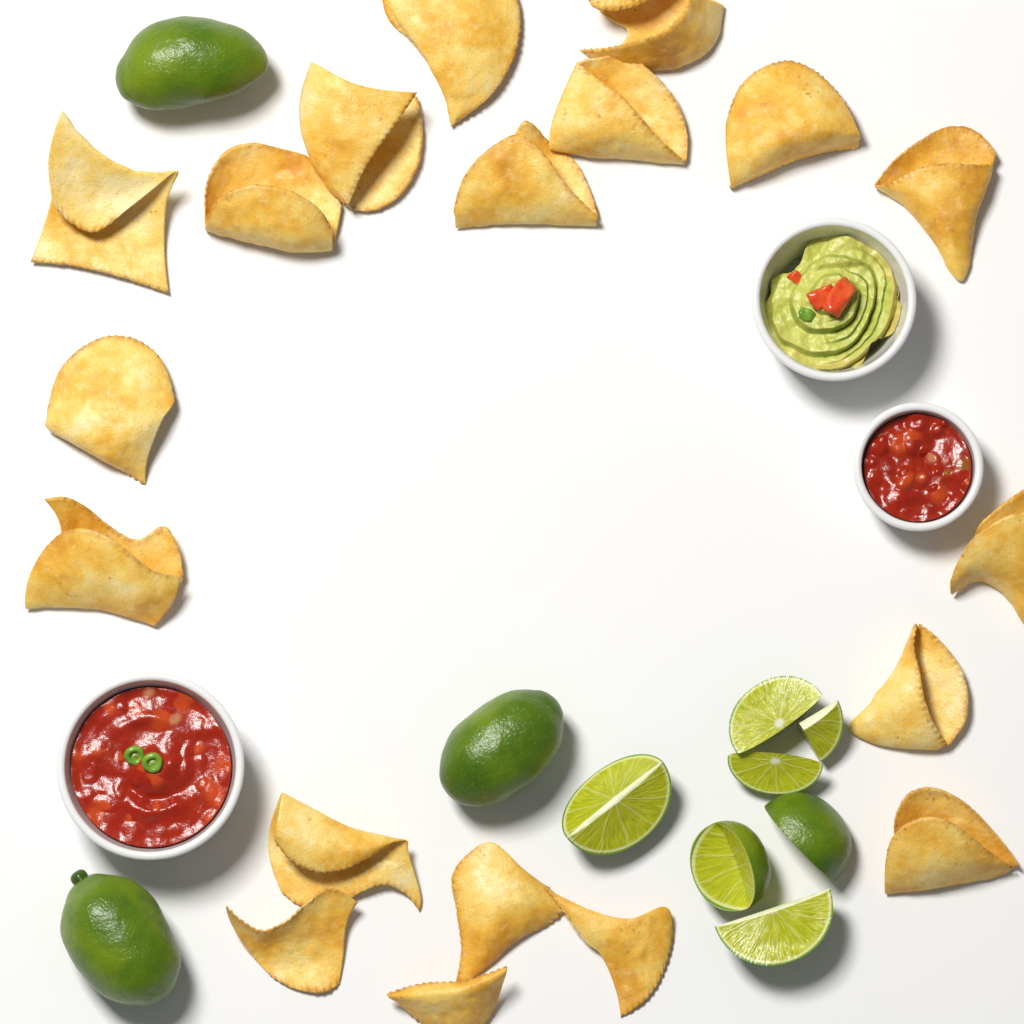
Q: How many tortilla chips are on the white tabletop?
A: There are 19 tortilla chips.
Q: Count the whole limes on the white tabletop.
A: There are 3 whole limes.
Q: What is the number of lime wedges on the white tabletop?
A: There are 7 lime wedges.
